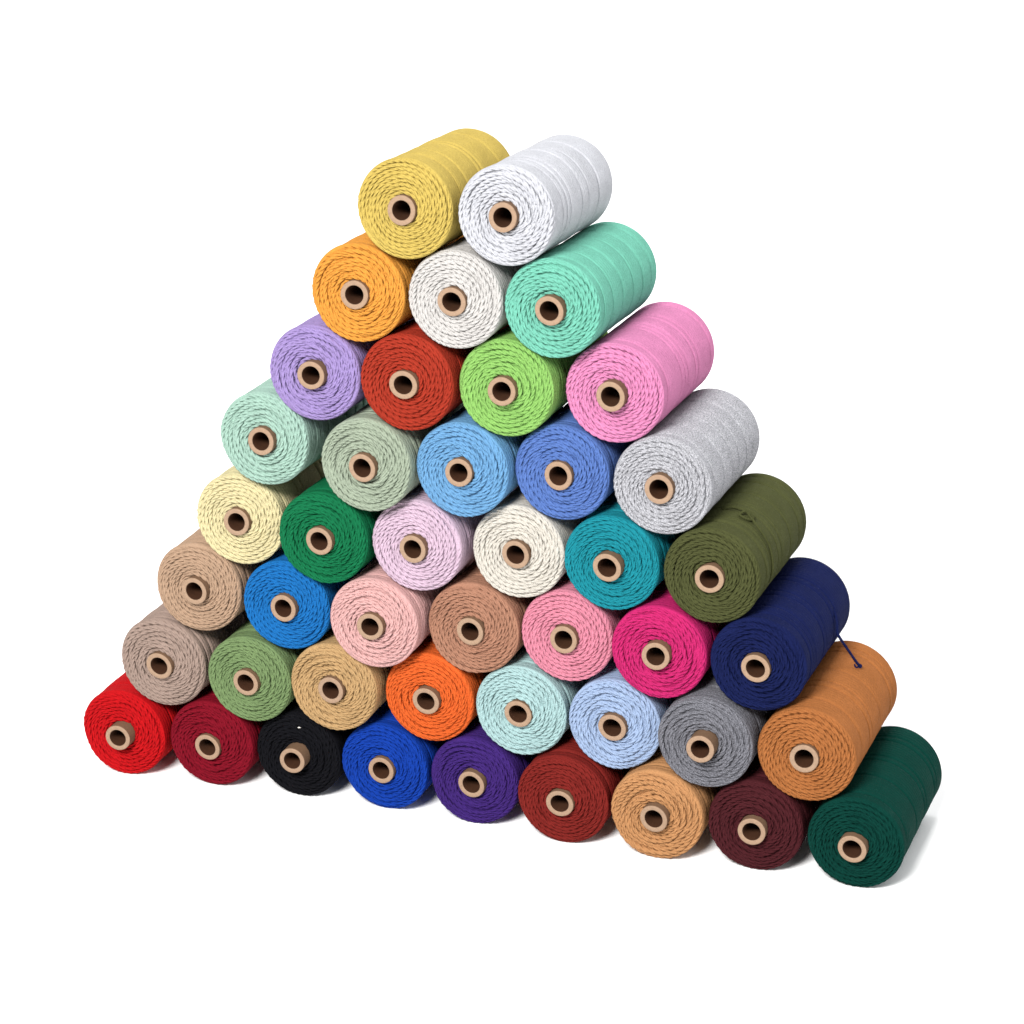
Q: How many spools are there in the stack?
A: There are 44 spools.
